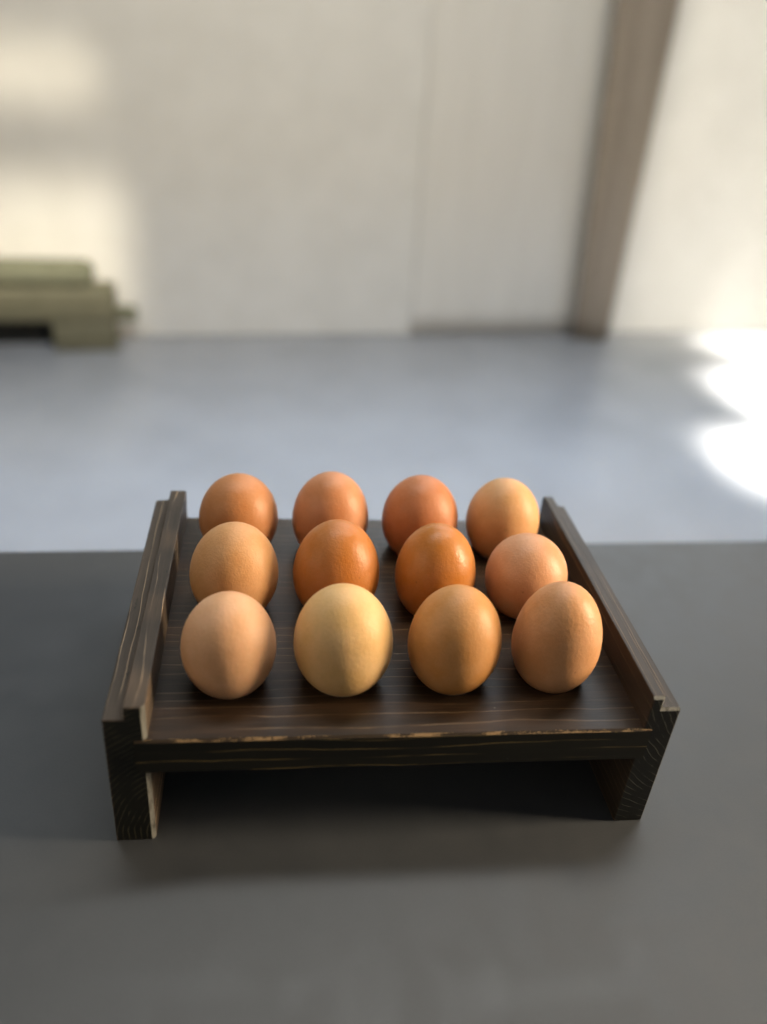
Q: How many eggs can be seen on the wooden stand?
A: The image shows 12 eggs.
